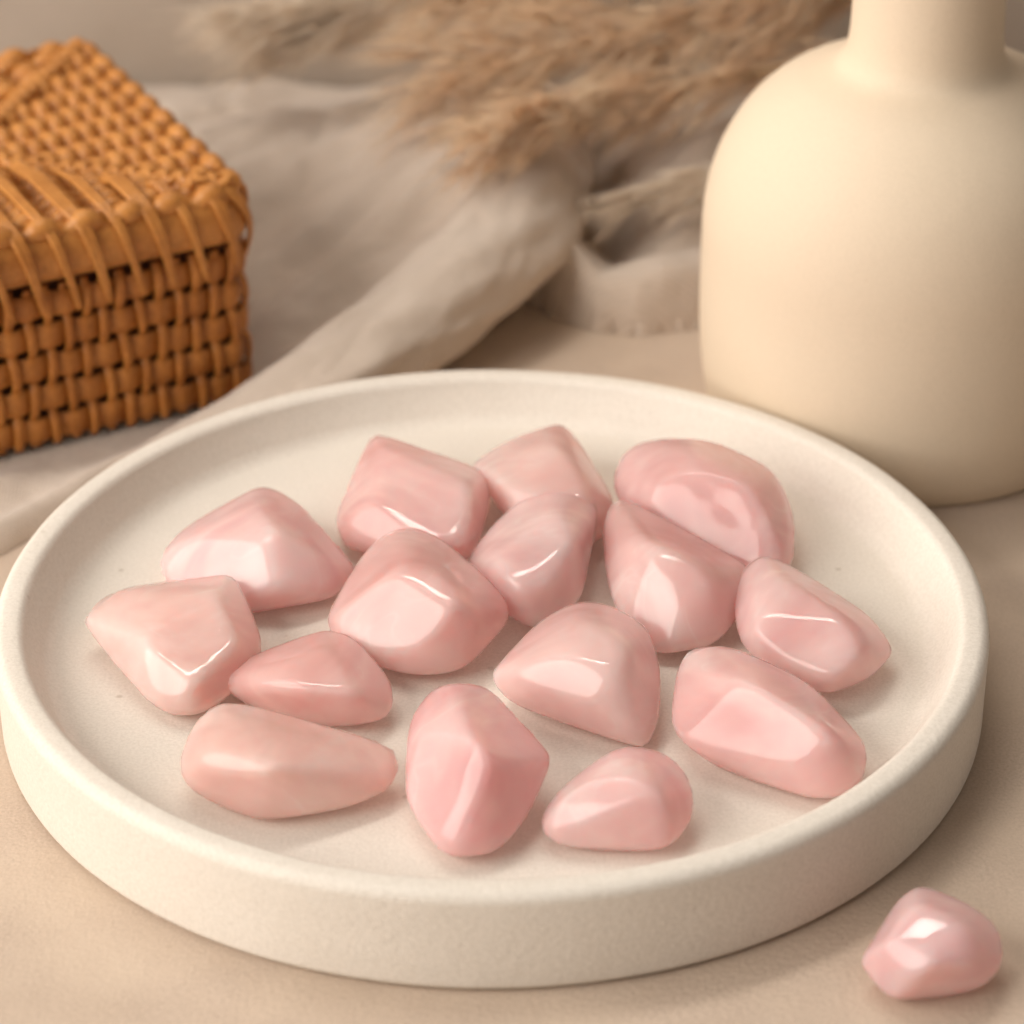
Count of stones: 16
